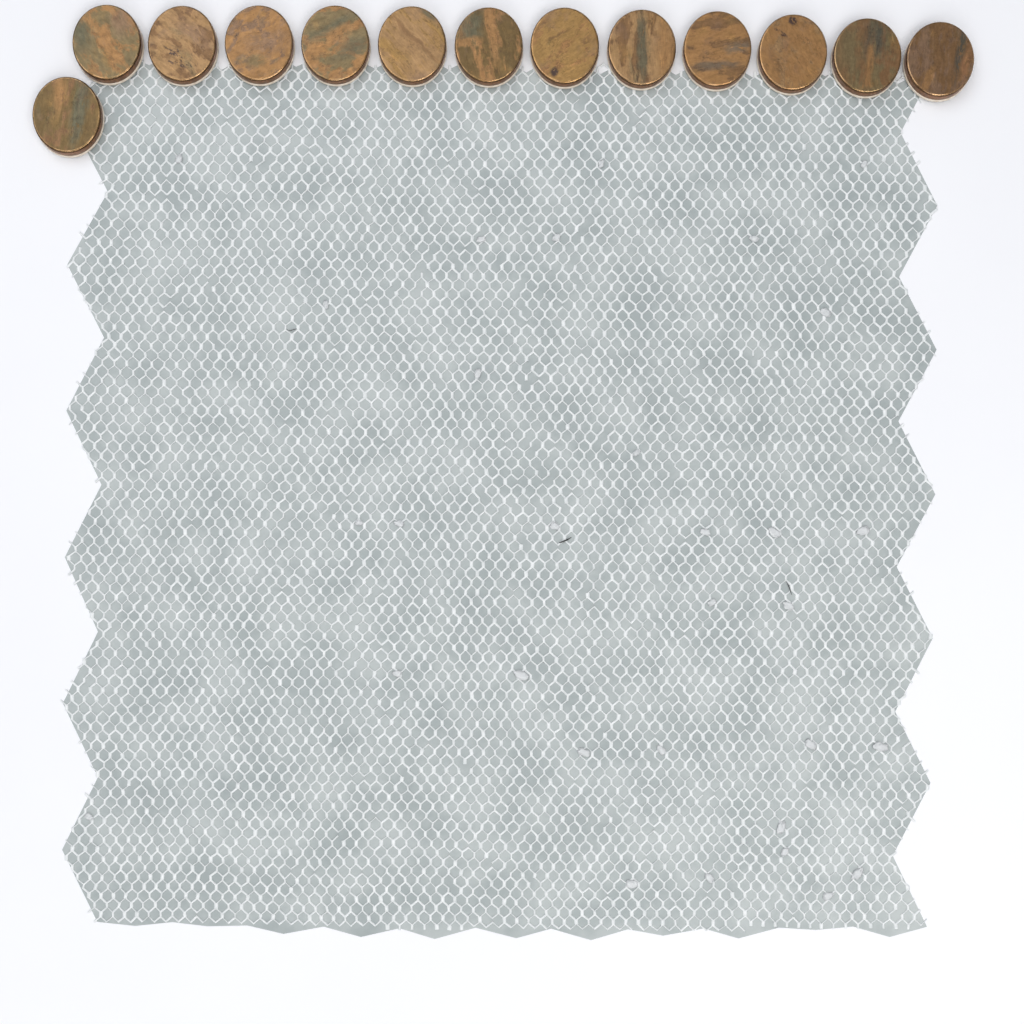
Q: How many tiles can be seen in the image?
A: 13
